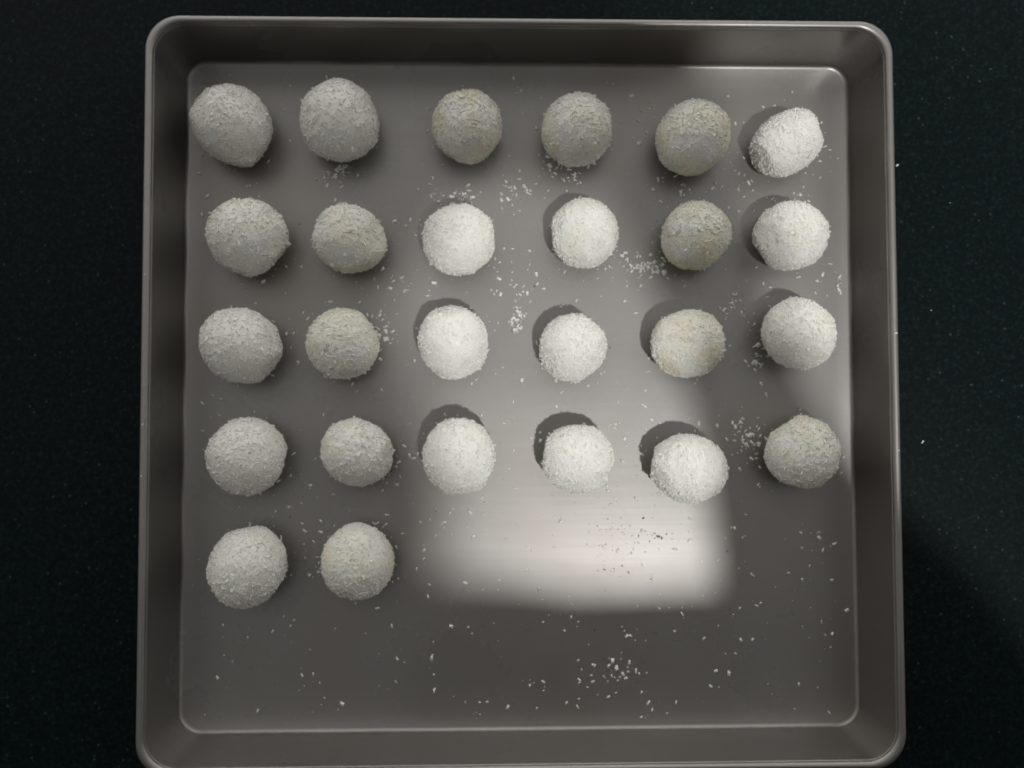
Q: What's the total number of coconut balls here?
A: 26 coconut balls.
